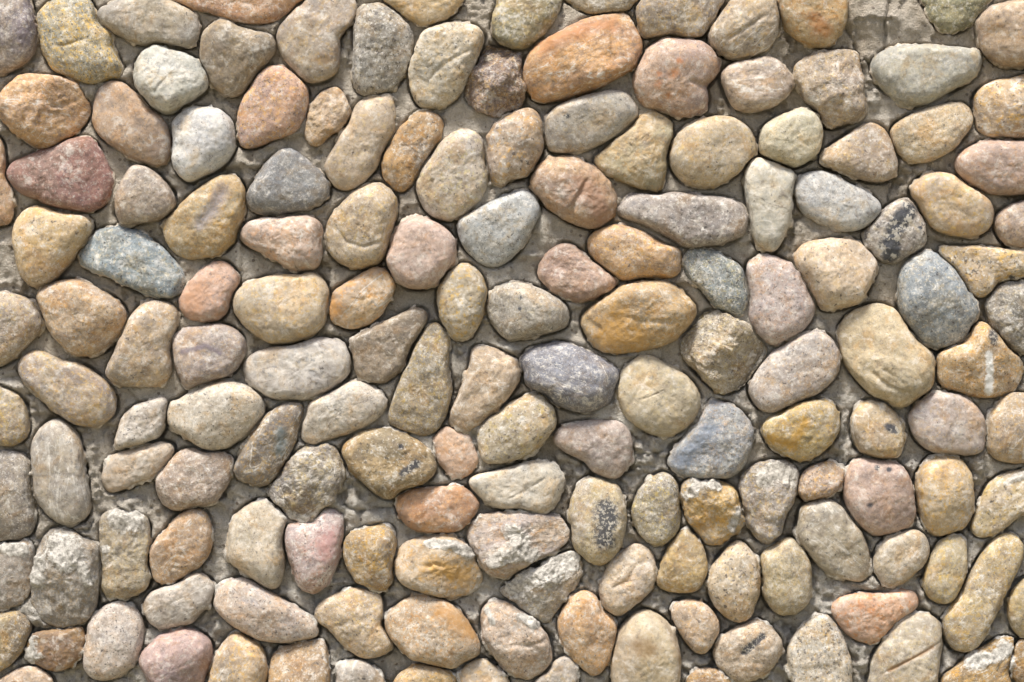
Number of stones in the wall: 161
